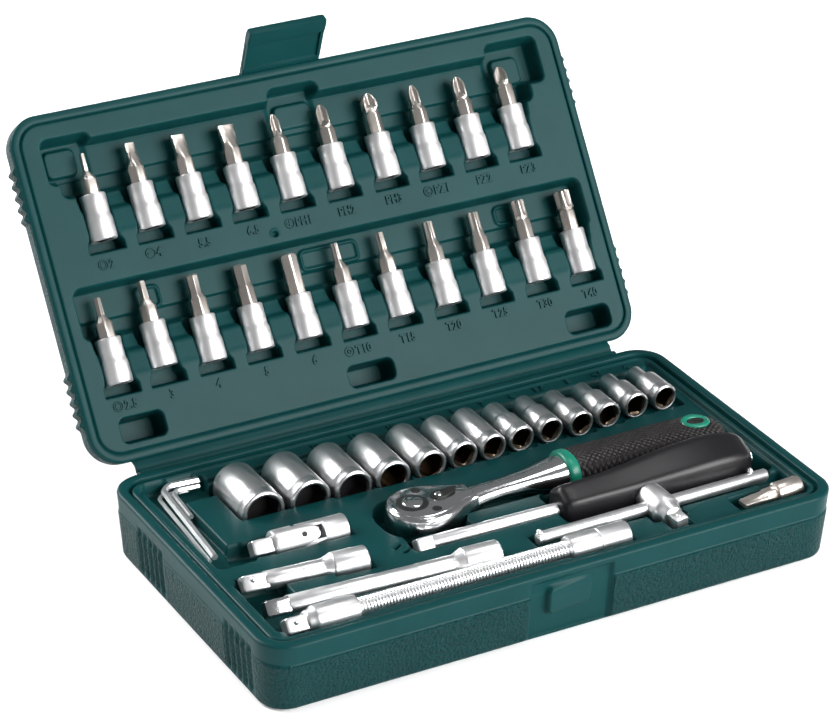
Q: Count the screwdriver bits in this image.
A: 21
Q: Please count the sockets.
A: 13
